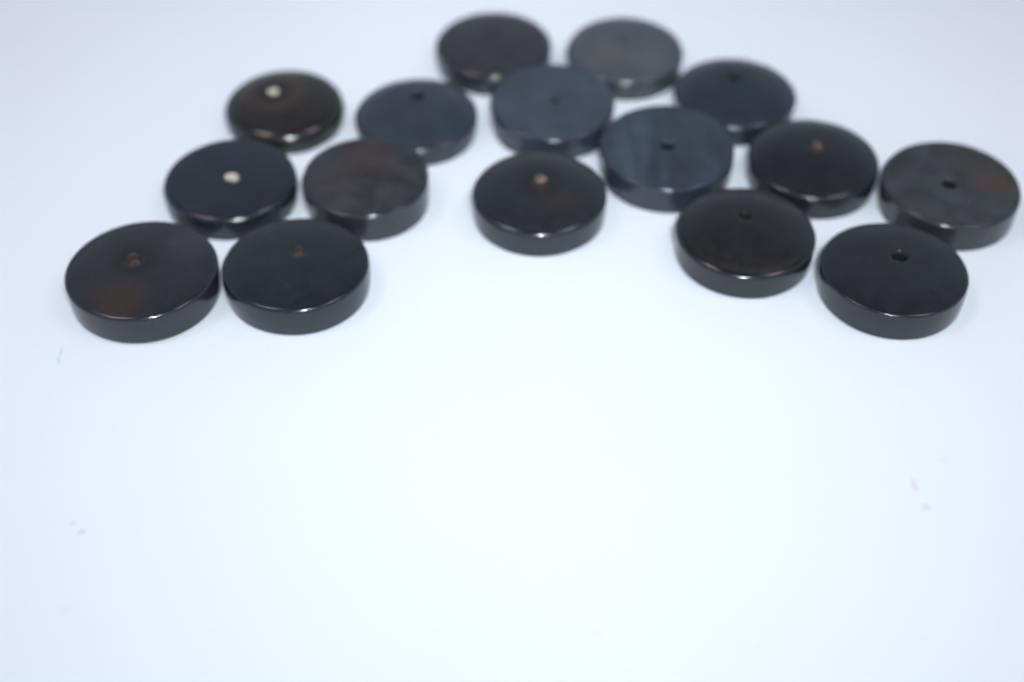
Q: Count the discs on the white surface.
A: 16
